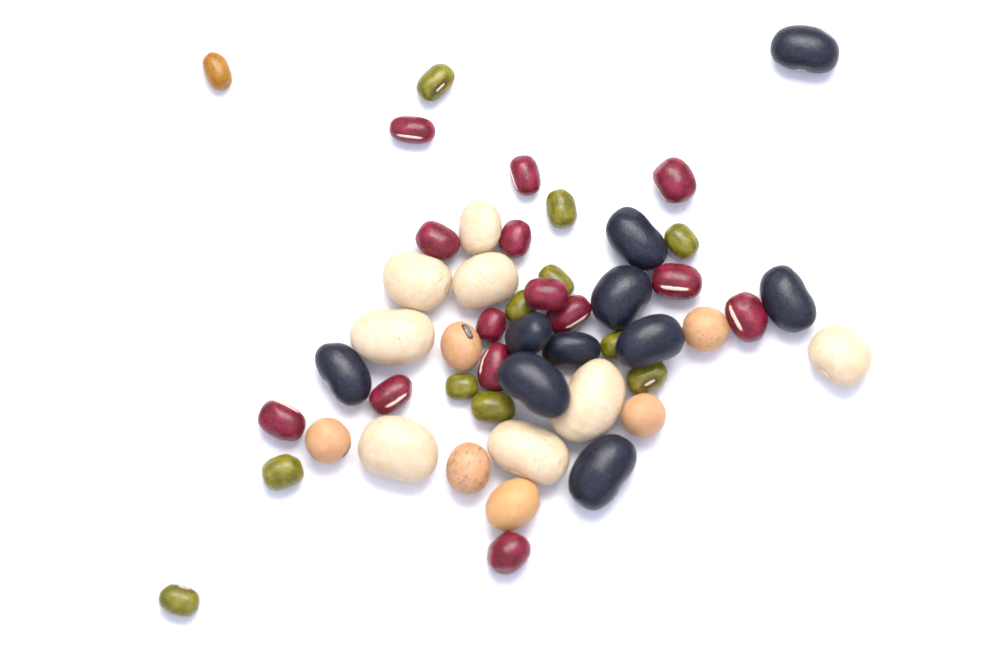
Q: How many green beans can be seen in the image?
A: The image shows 11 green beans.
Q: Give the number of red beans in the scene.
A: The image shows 14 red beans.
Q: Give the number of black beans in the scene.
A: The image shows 10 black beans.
